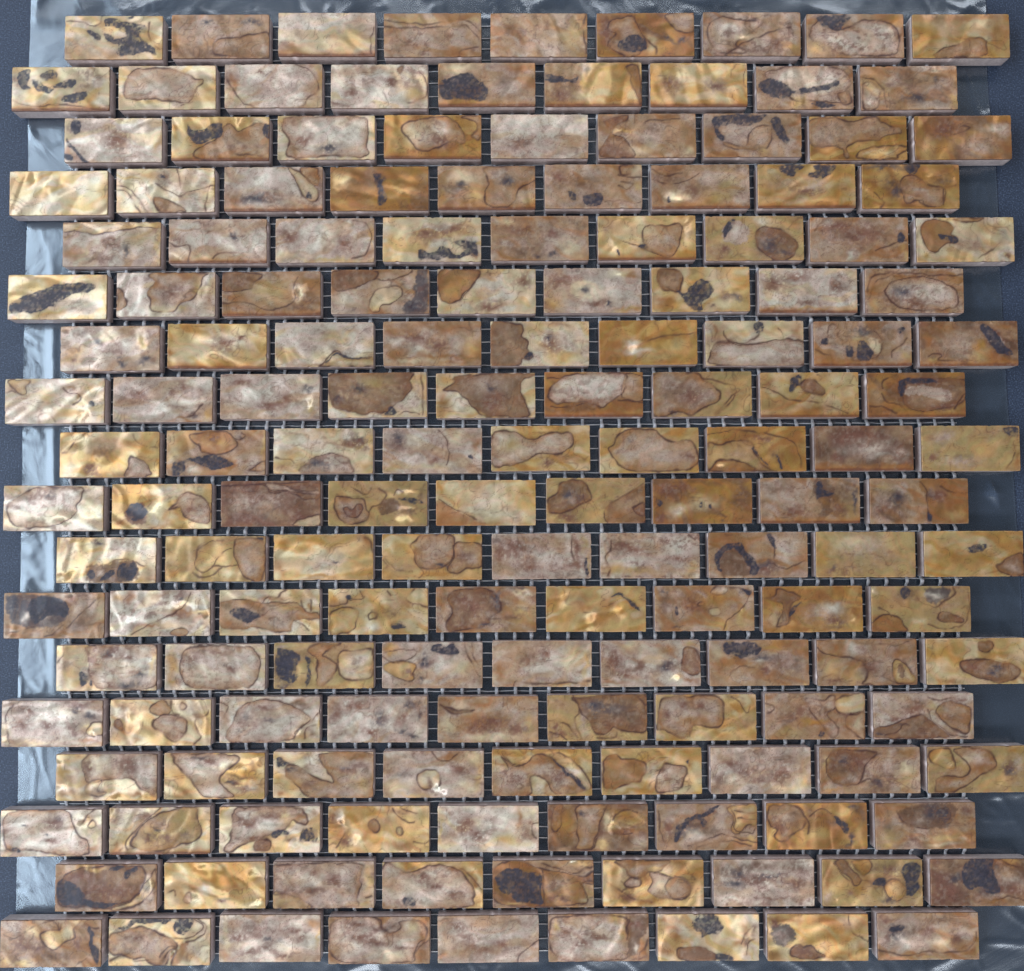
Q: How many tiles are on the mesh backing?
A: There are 162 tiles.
